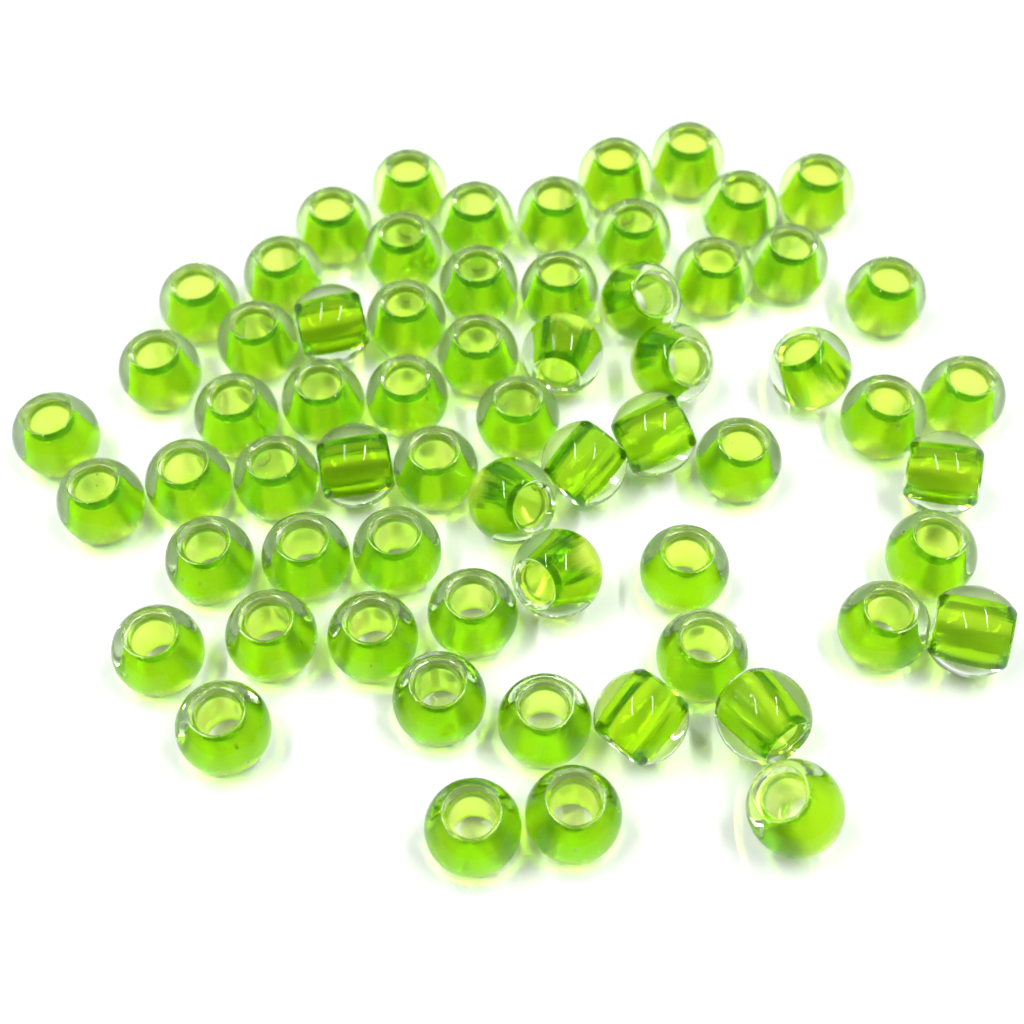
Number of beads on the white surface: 64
